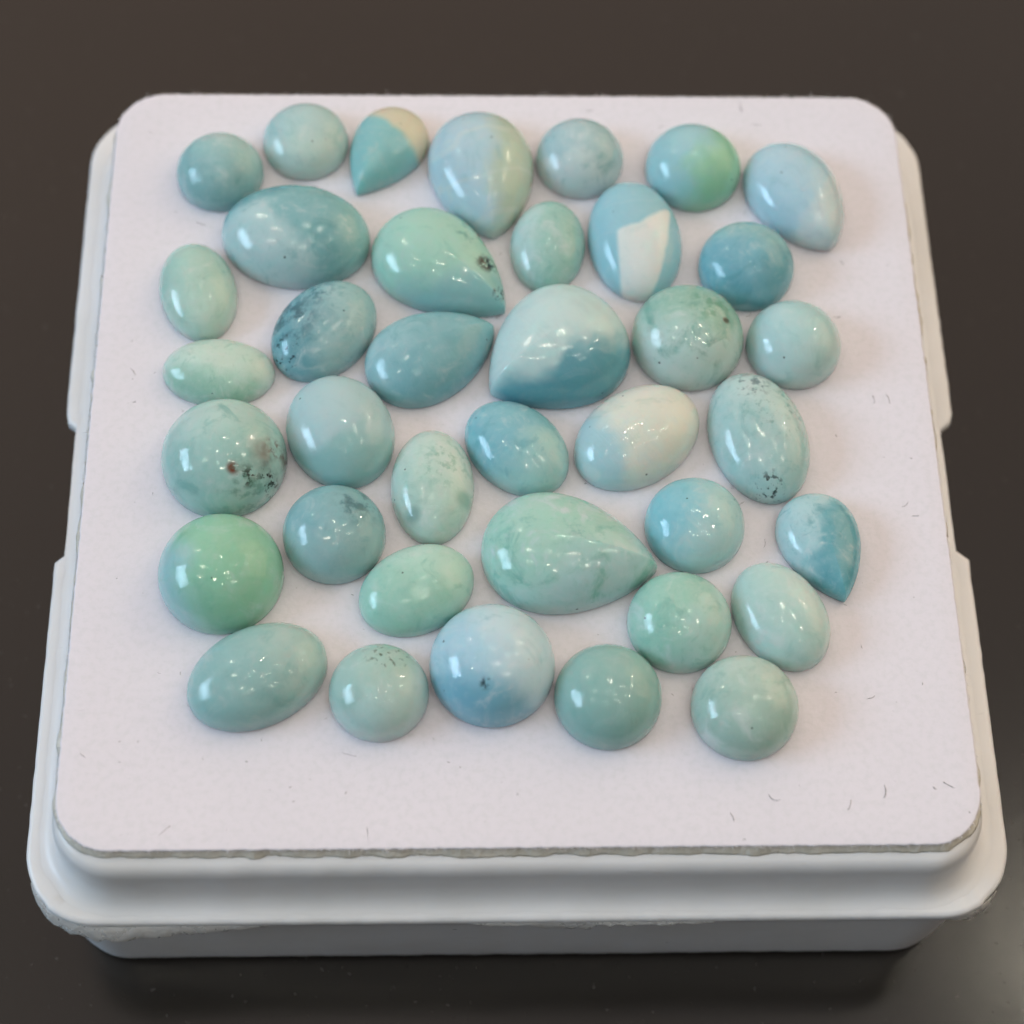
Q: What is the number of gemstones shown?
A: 38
